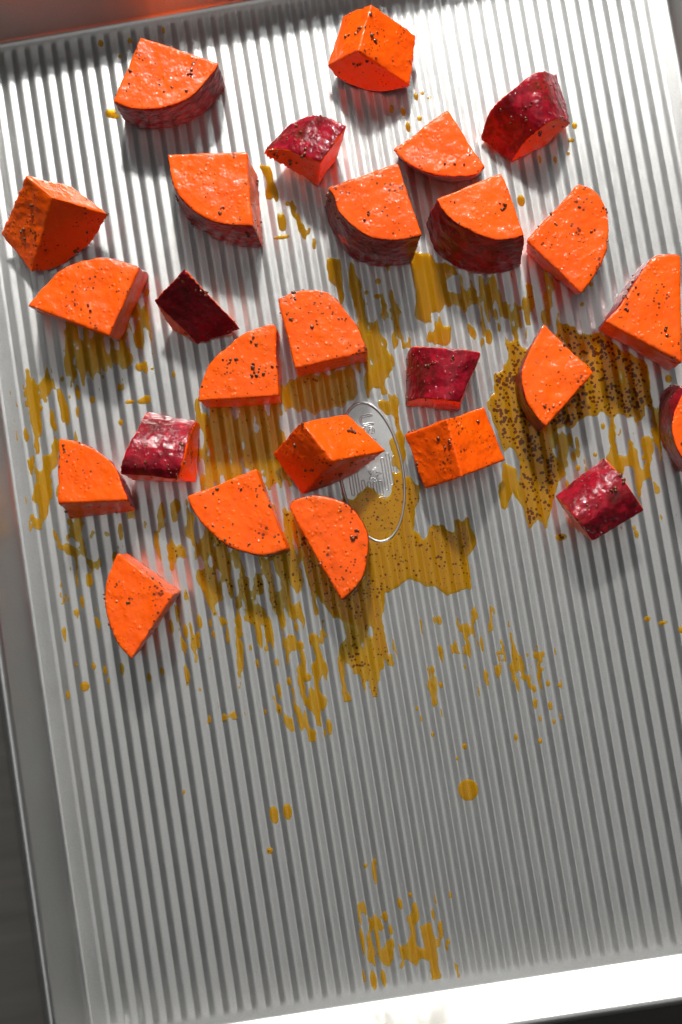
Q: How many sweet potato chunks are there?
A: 26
